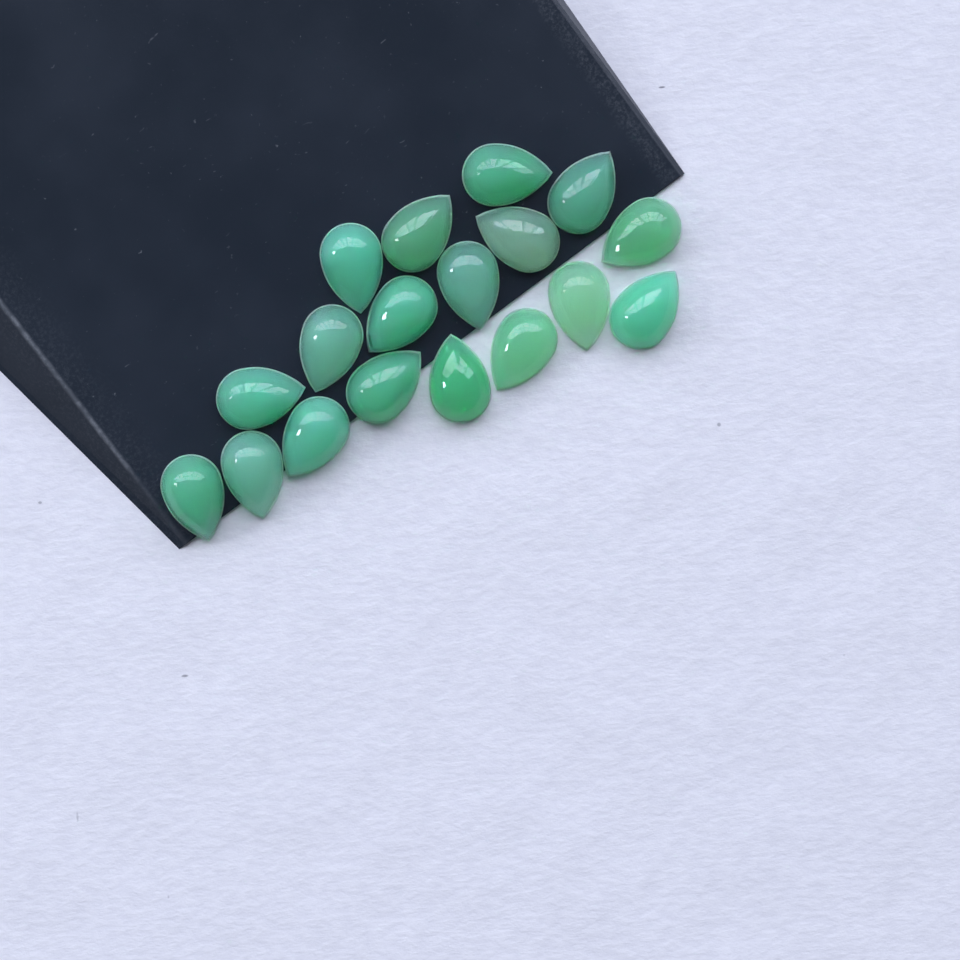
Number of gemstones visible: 18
